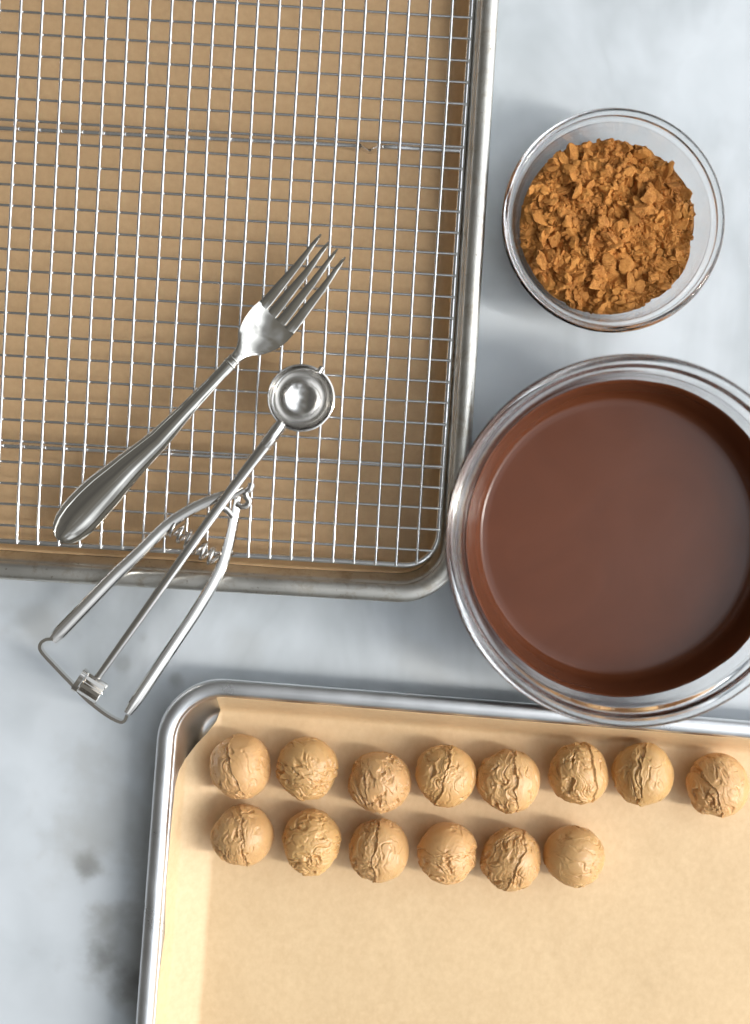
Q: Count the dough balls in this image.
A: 14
